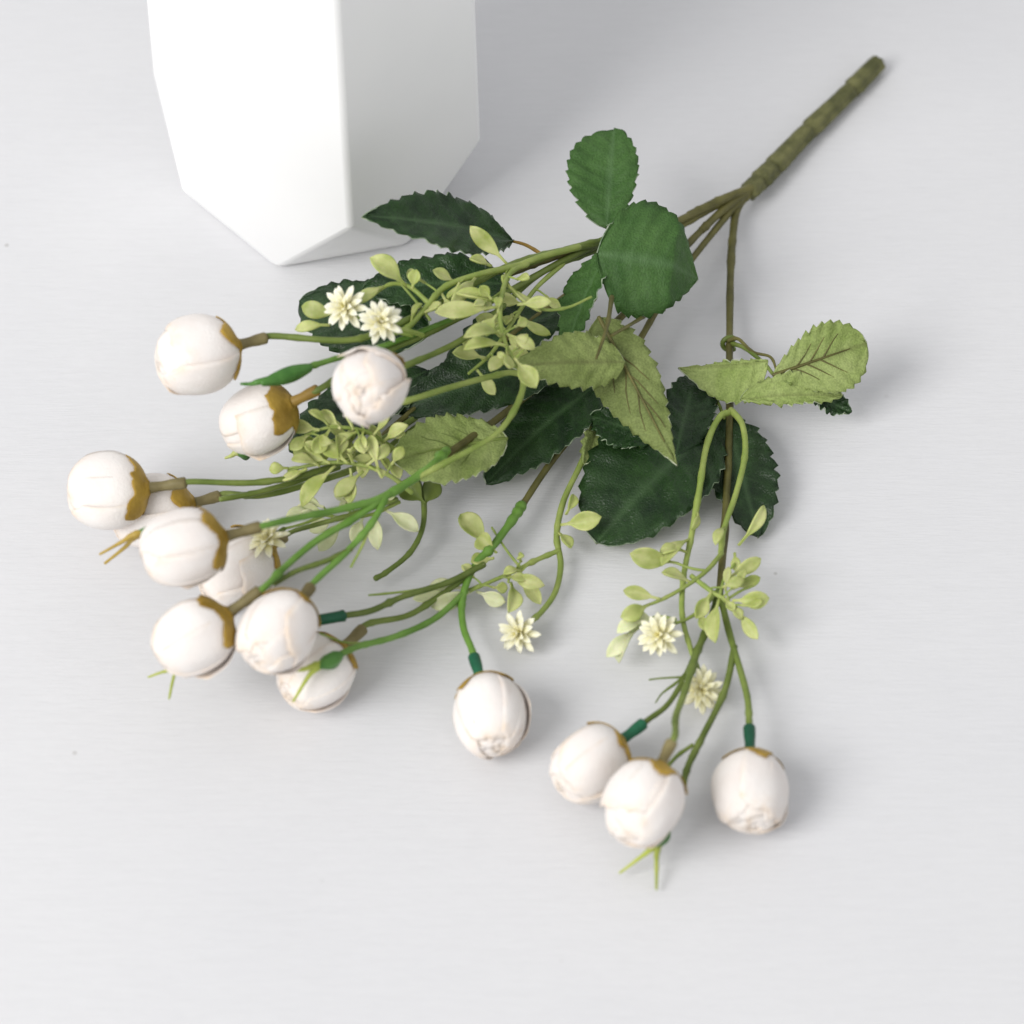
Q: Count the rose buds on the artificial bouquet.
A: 14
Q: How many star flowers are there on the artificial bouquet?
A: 6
